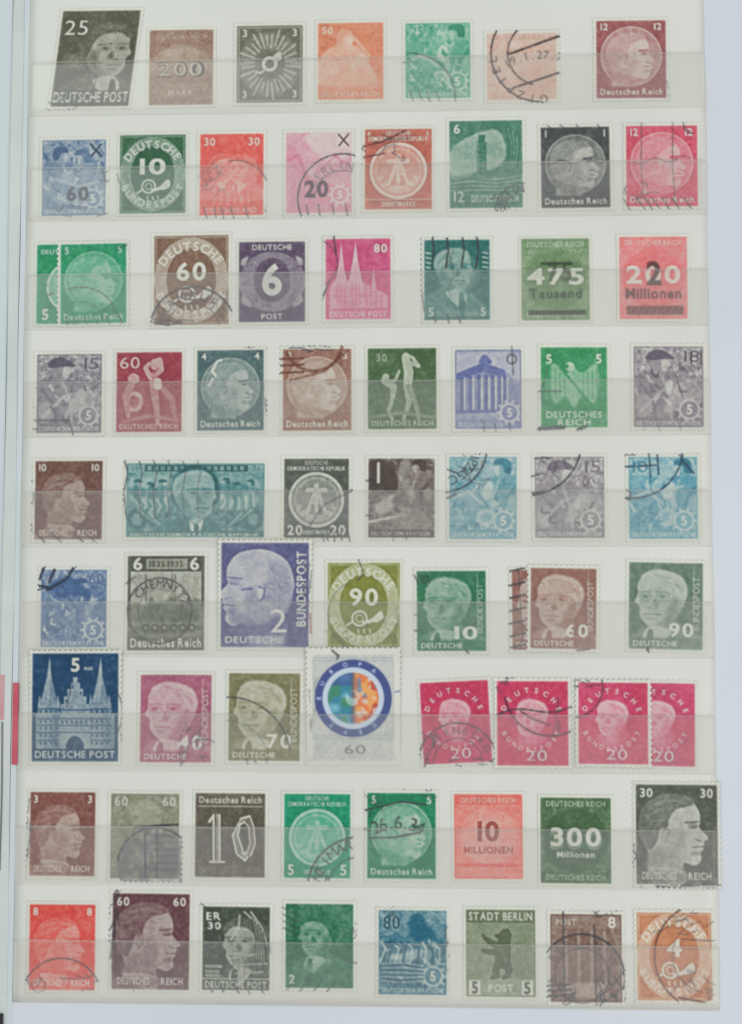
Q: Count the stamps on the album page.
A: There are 70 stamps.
